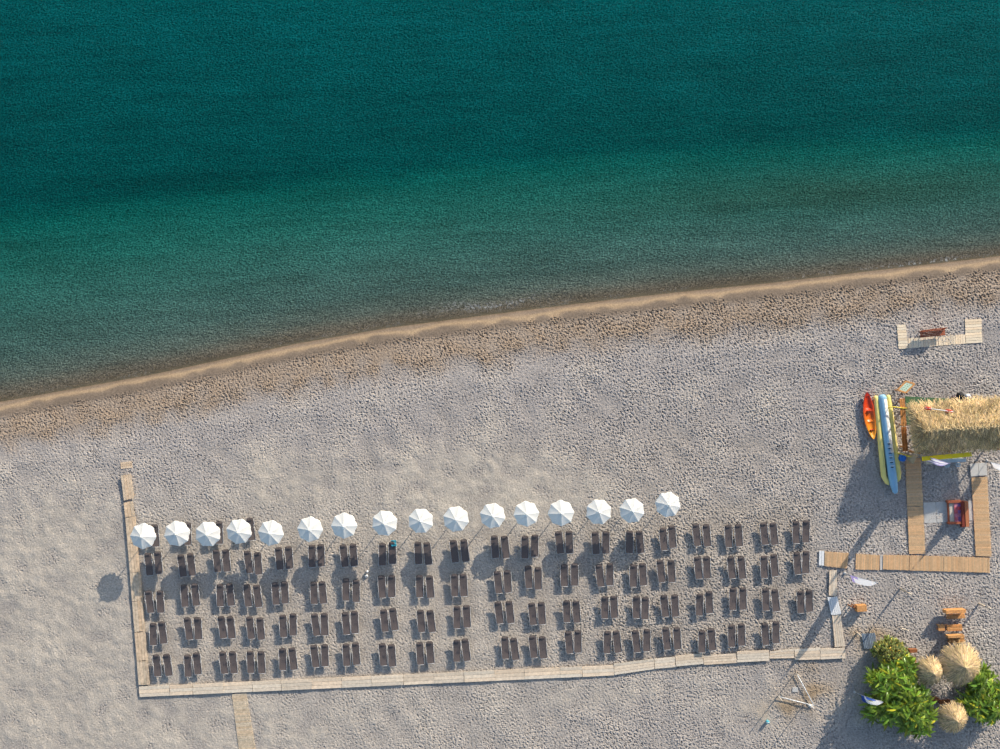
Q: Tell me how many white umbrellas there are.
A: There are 16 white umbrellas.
